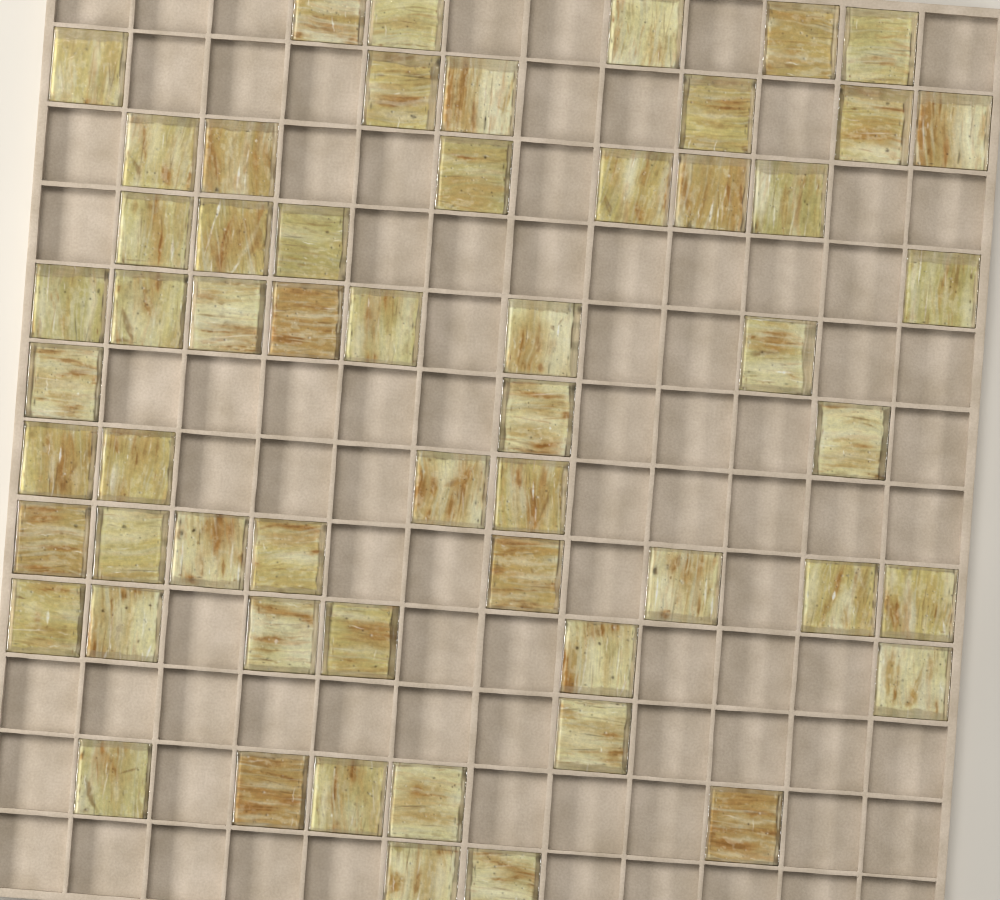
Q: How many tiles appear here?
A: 57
